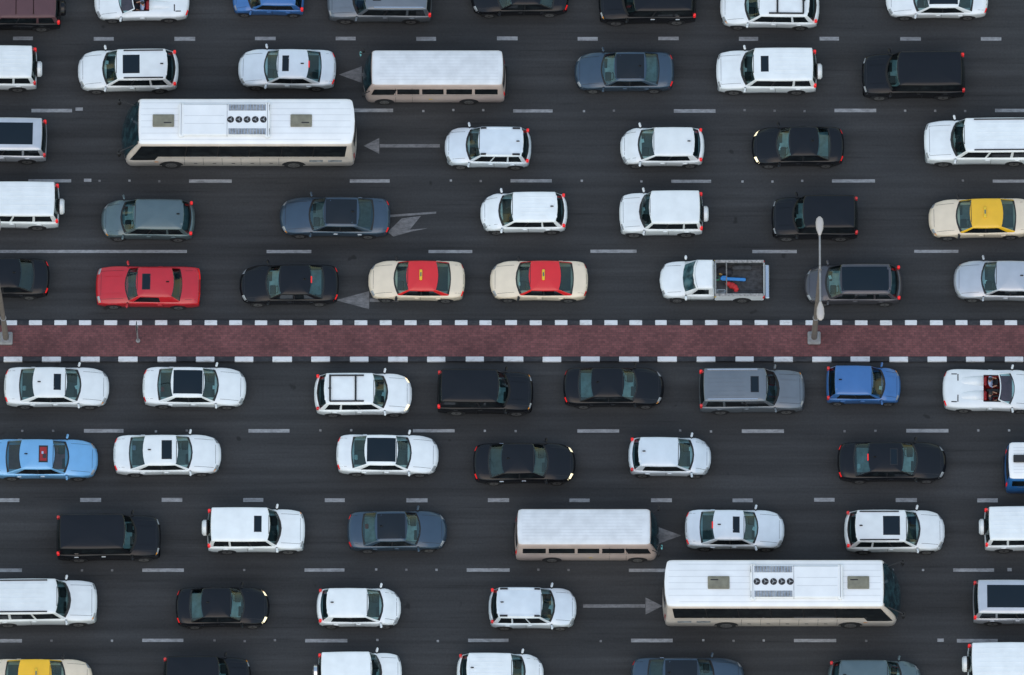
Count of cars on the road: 65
